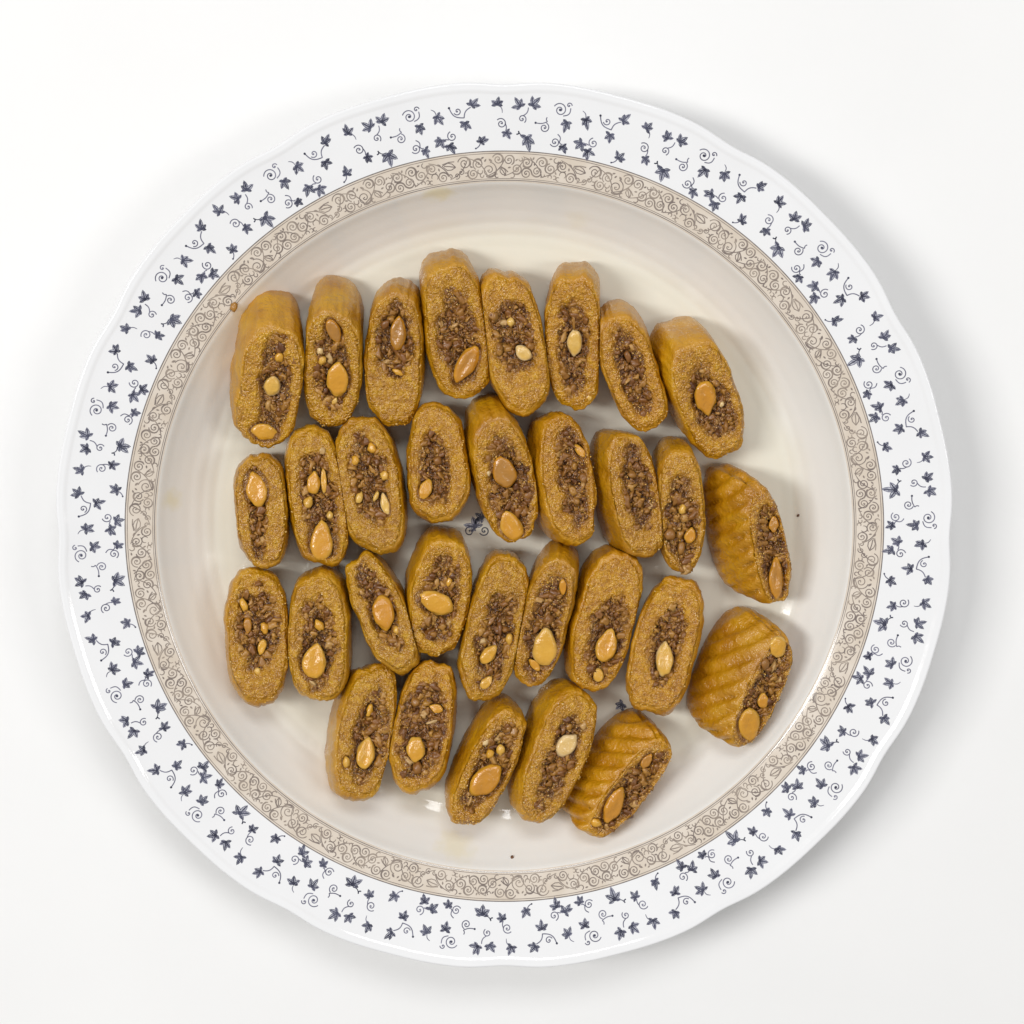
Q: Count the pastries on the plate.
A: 31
